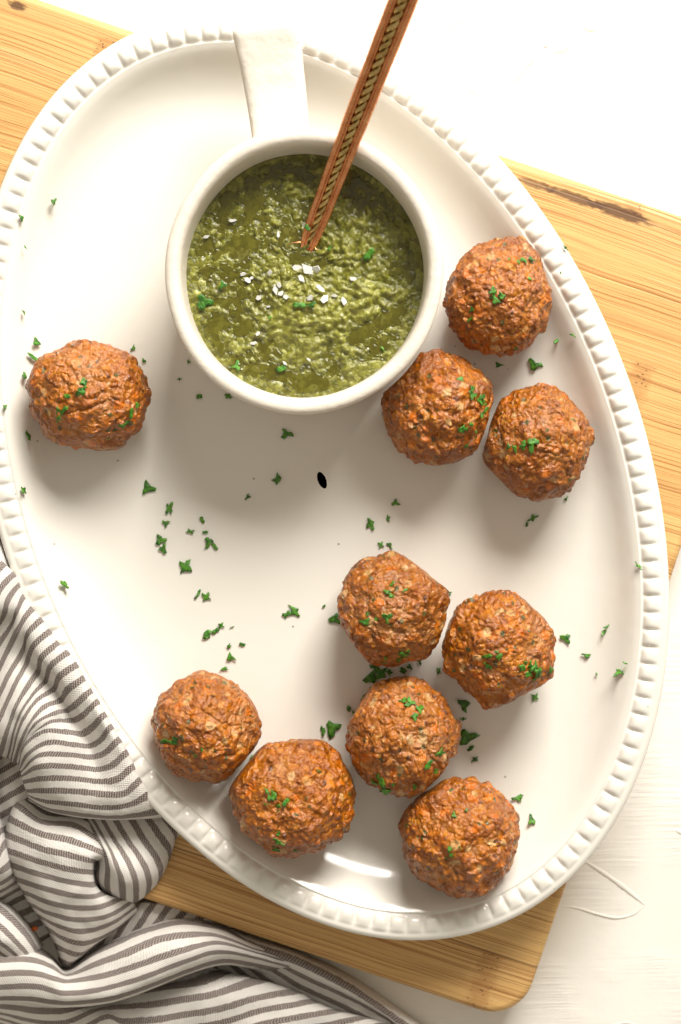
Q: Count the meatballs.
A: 10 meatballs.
